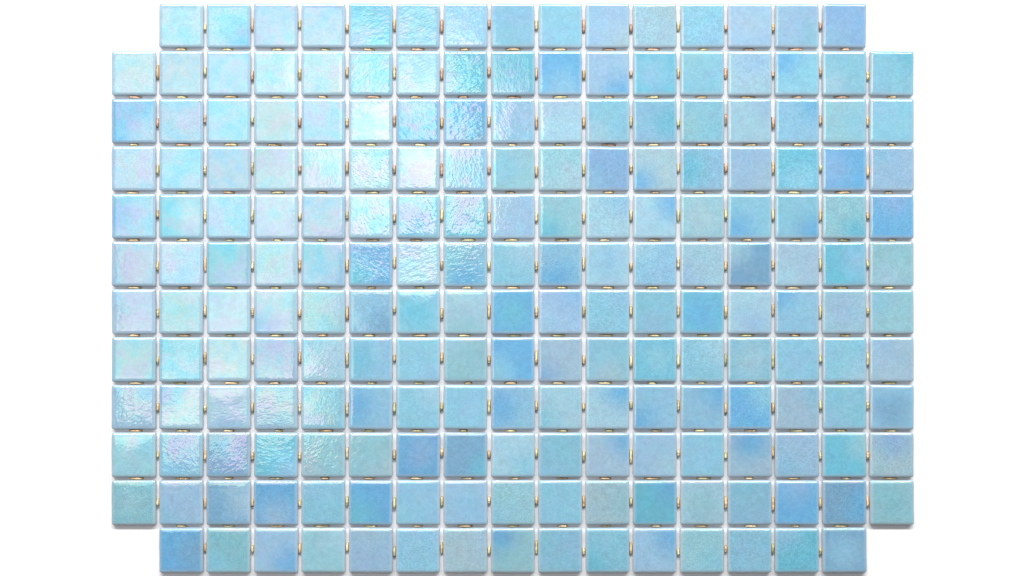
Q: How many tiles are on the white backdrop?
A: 200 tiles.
